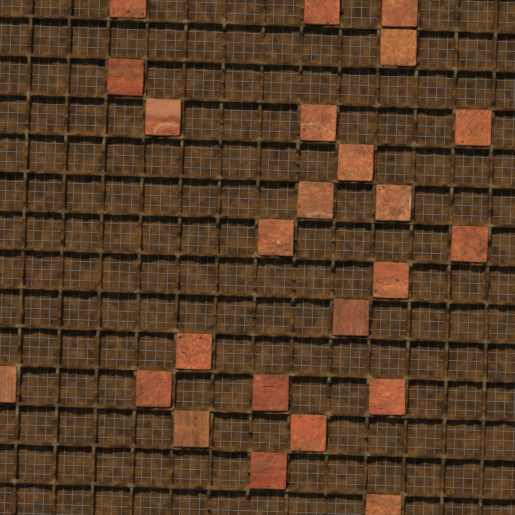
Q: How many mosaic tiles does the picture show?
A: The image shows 24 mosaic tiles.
